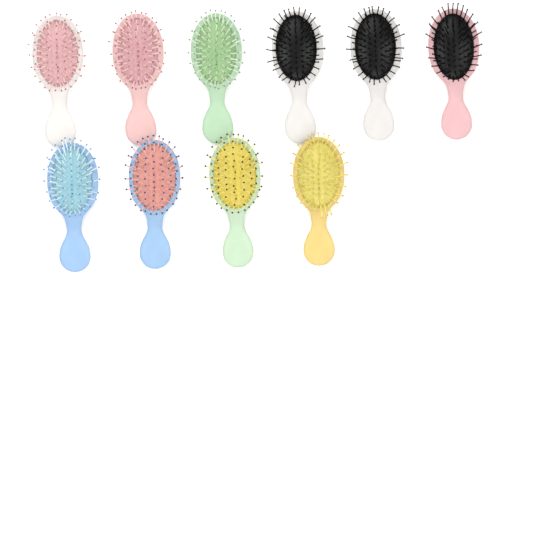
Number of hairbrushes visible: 10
